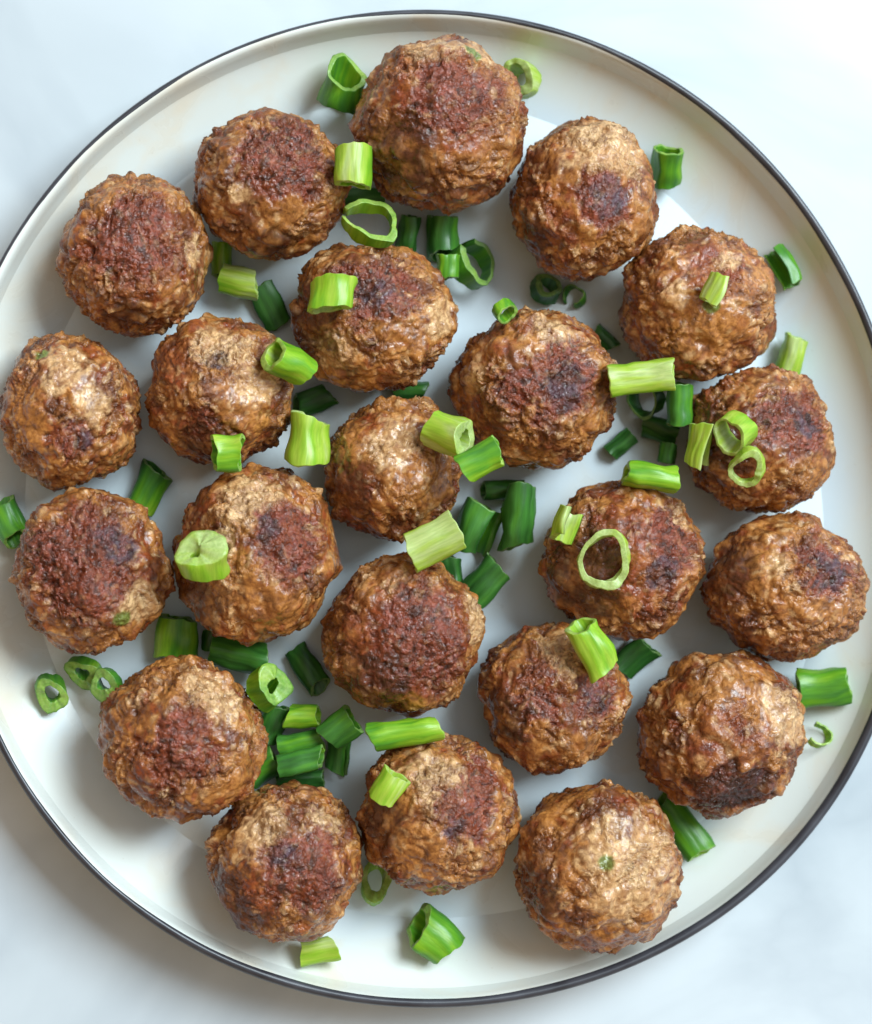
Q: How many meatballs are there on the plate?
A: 22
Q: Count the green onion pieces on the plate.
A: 75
